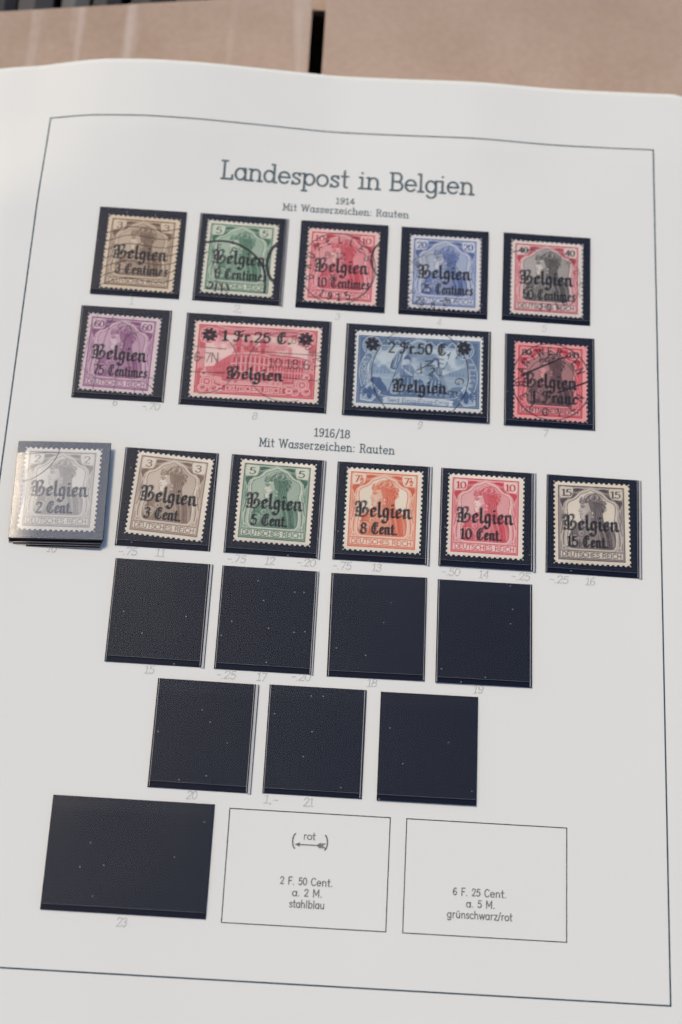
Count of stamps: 15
